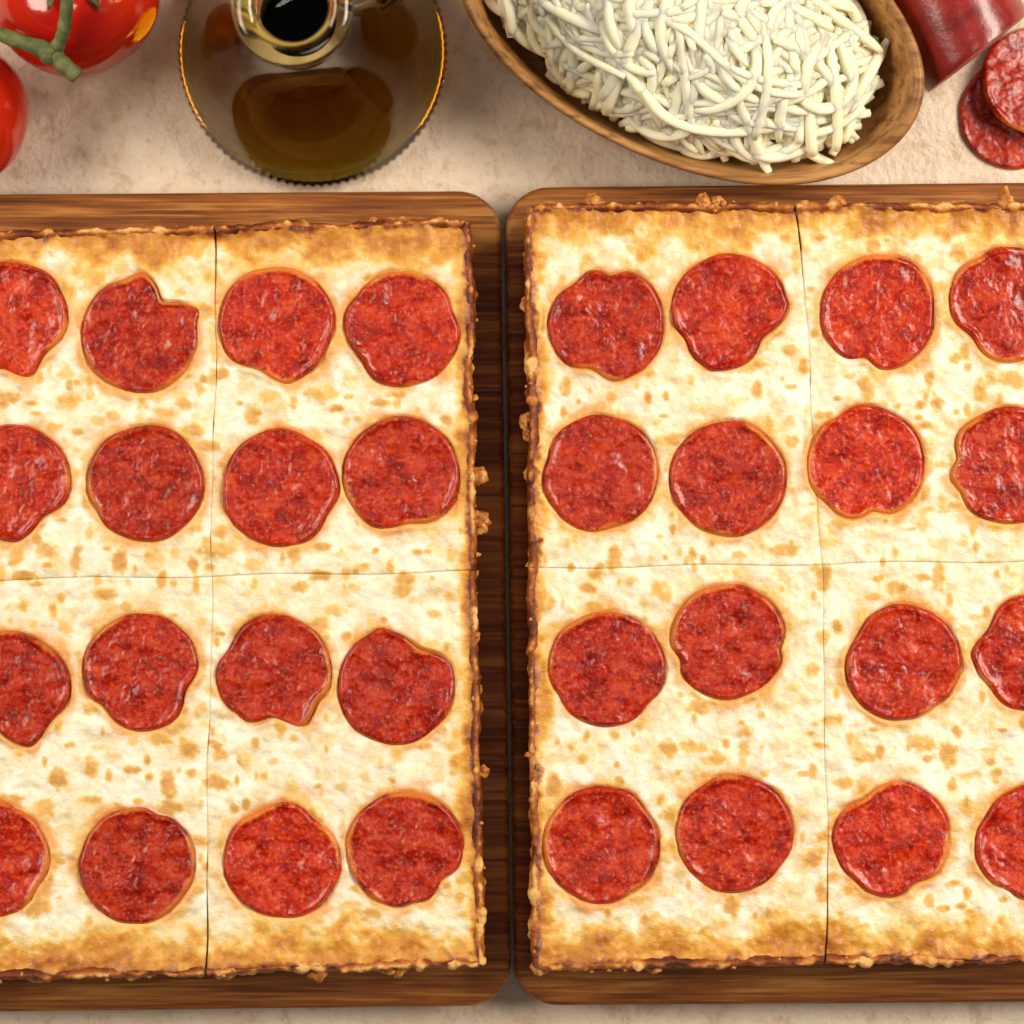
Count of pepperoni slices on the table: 34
